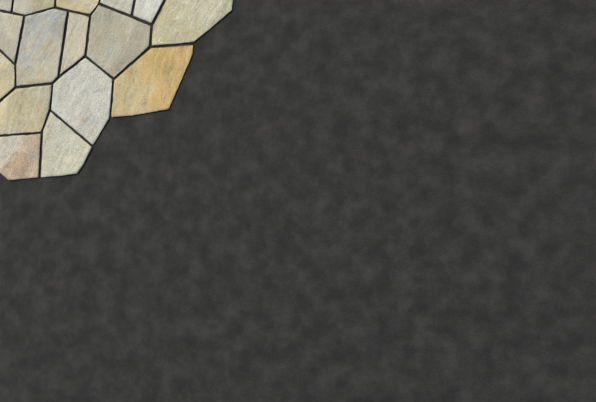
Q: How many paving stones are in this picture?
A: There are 16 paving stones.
